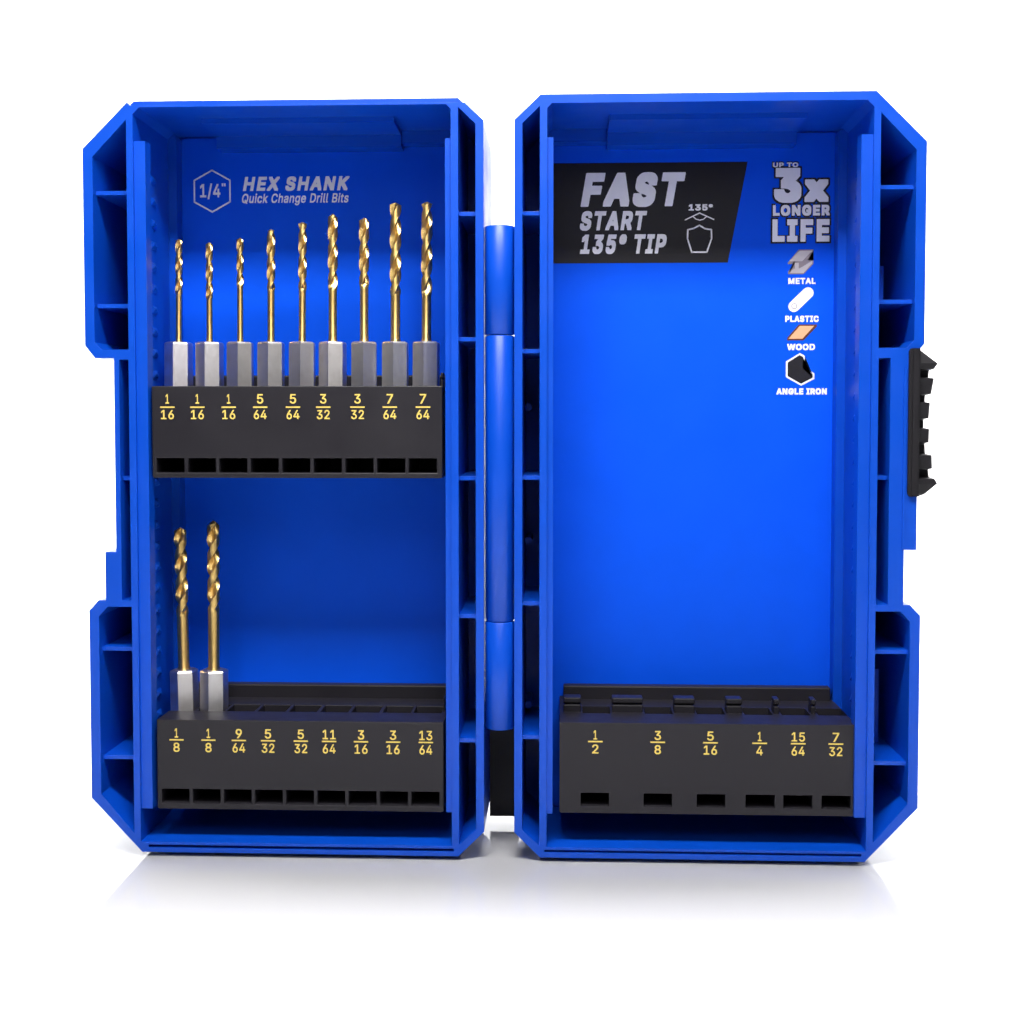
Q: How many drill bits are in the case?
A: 11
